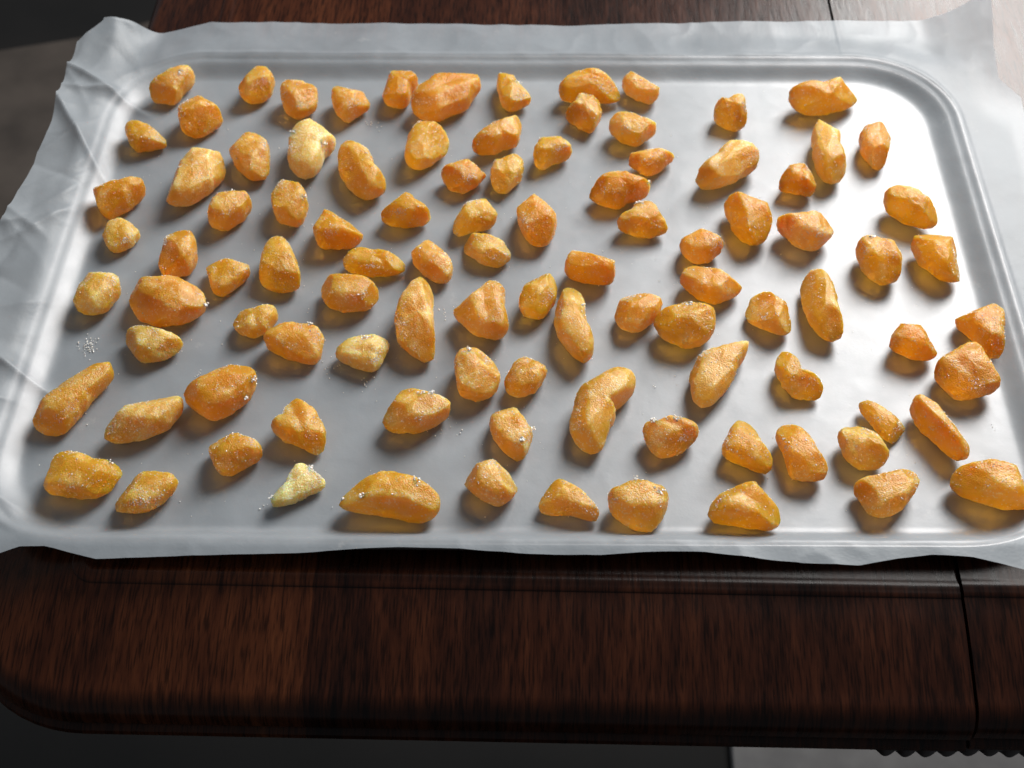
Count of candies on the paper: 99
